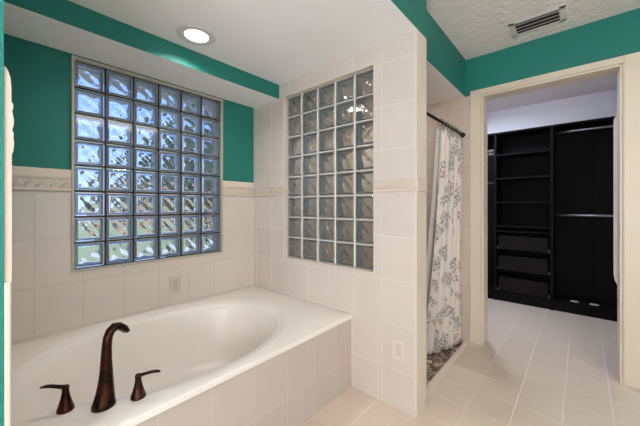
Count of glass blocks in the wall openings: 88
